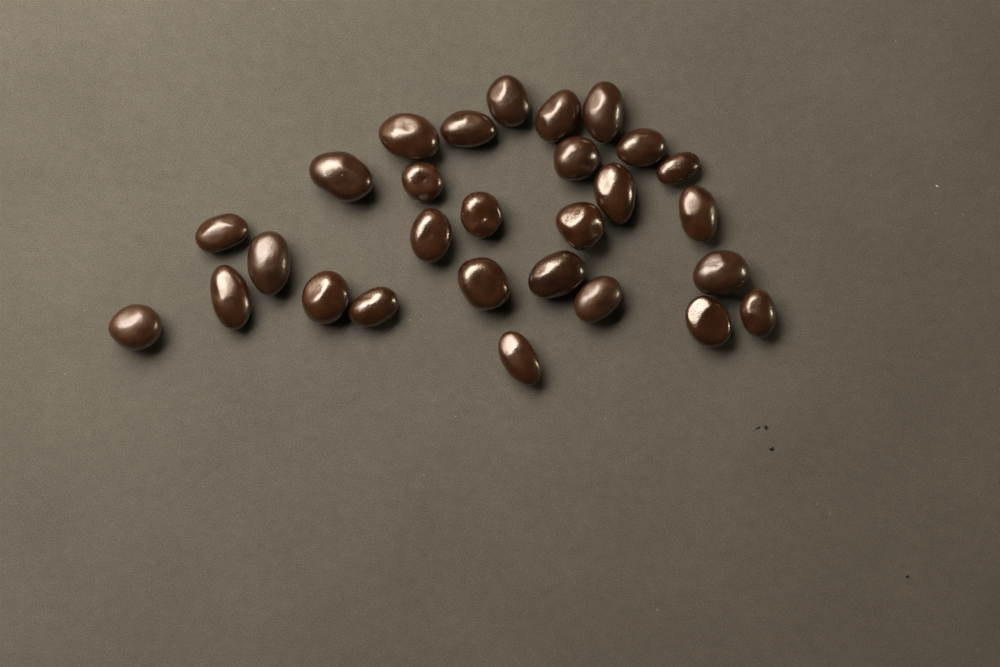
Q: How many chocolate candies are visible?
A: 28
